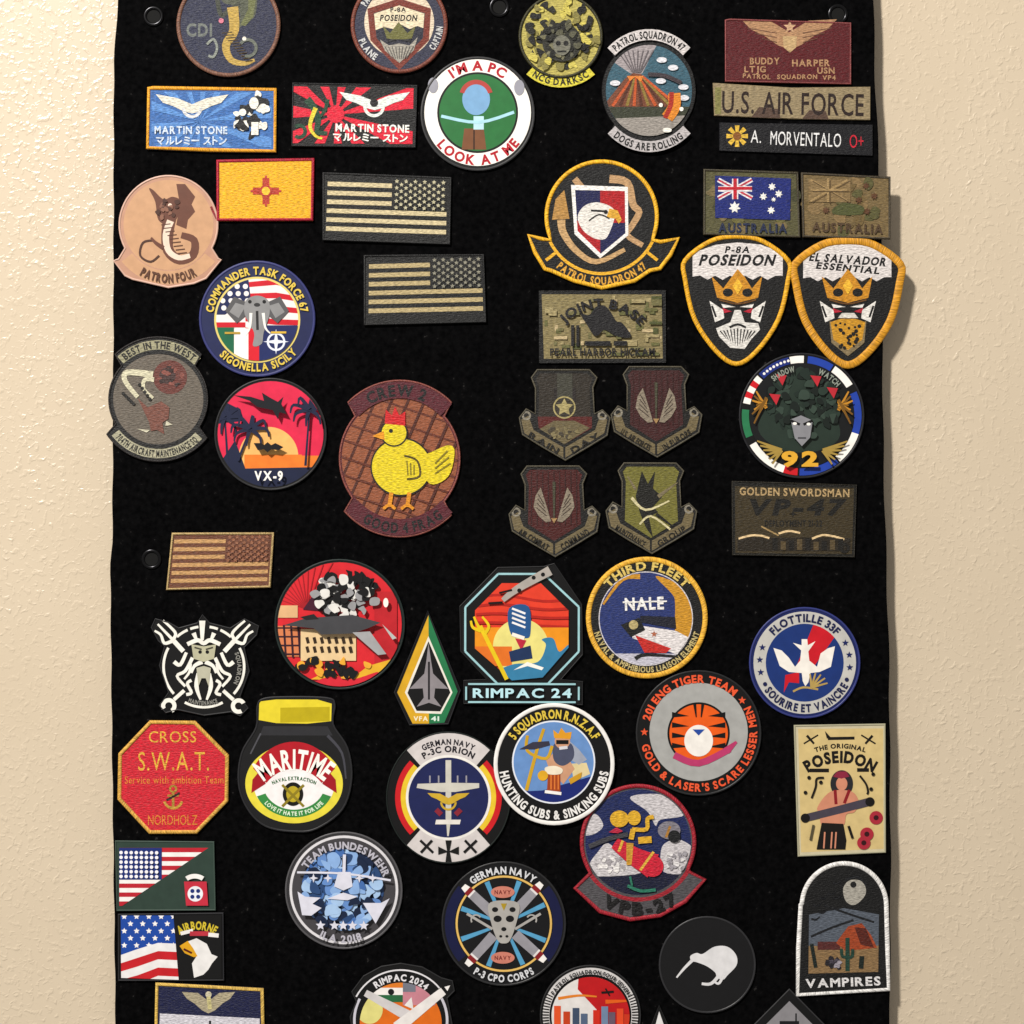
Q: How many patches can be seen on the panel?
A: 55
